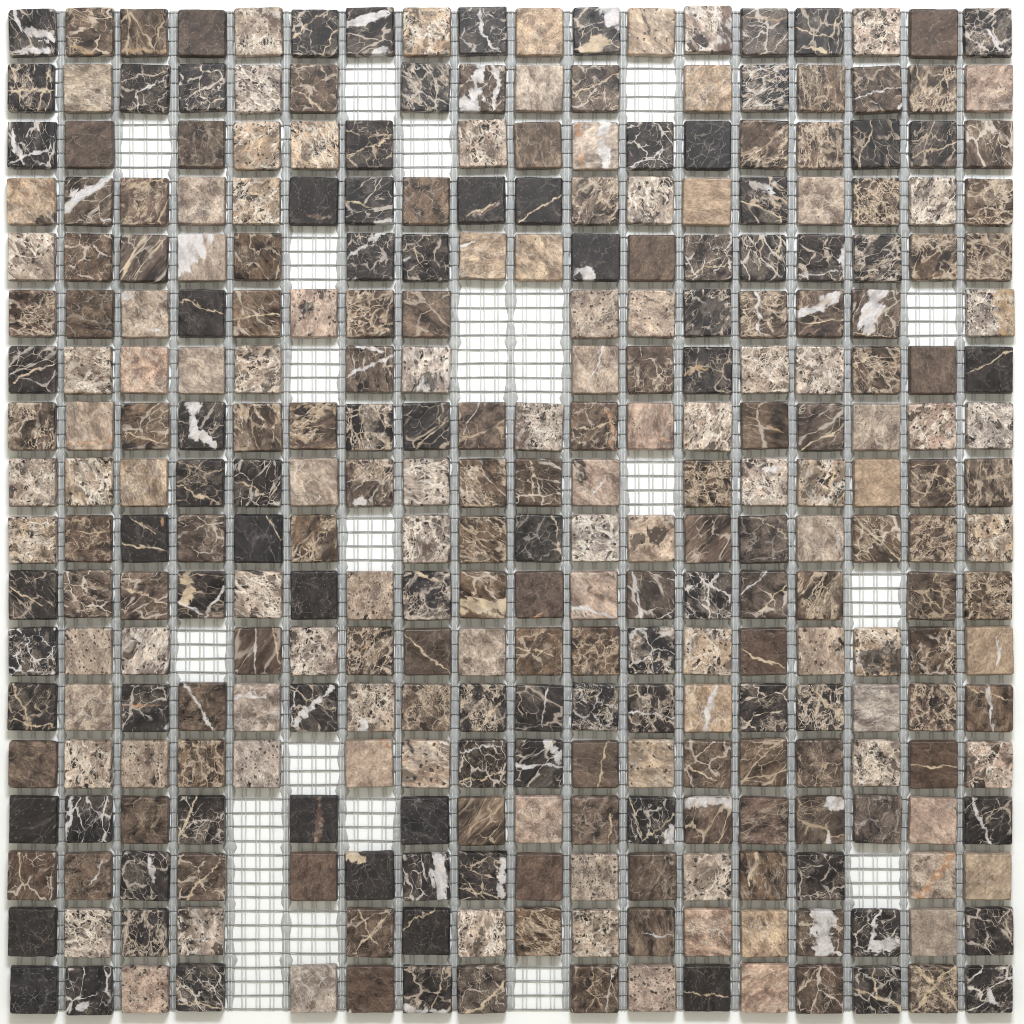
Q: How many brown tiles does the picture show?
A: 114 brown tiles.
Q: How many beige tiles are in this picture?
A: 102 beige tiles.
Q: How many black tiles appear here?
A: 84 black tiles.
